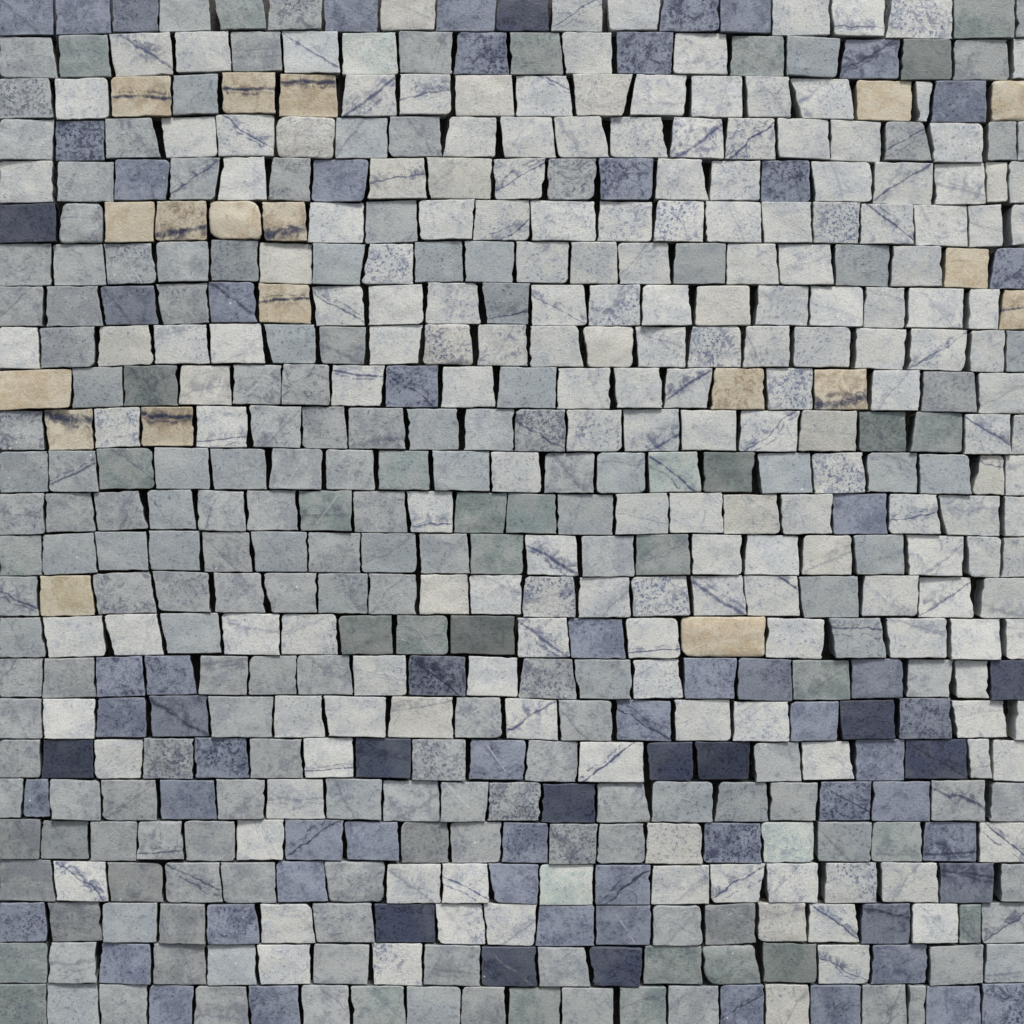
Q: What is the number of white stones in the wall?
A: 199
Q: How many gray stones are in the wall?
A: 198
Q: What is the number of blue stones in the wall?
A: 75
